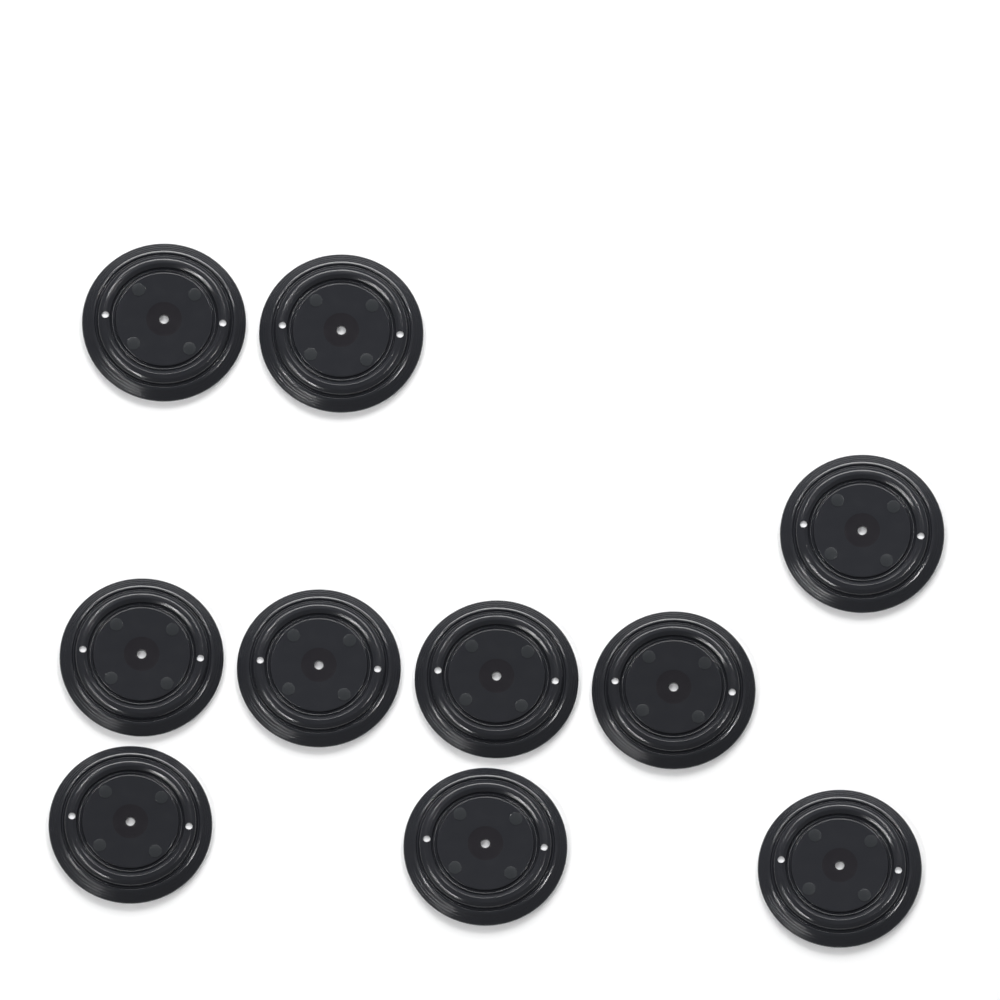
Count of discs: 10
